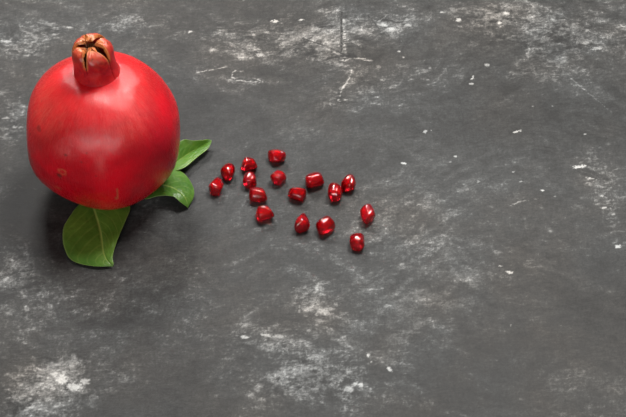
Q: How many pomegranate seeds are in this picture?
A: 16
